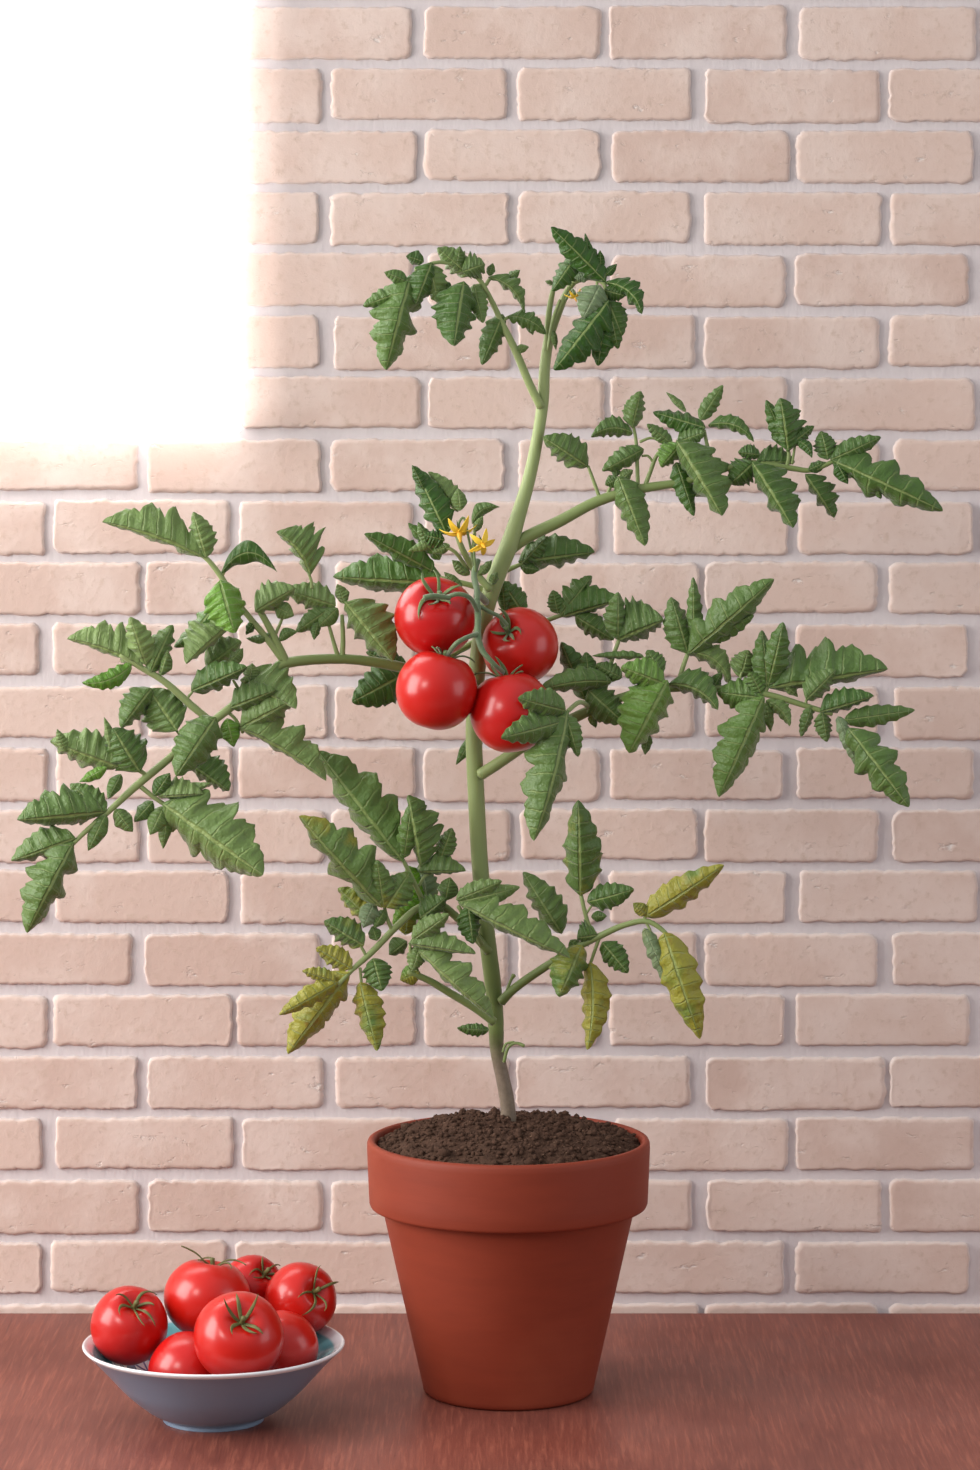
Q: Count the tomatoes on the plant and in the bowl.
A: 11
